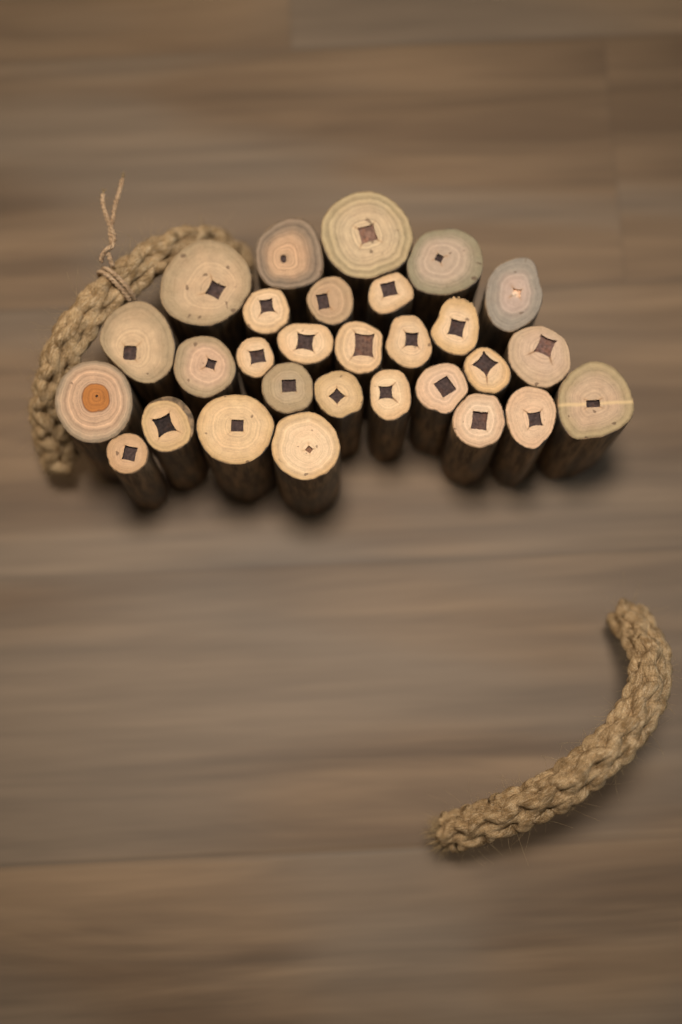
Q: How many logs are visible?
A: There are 29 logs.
